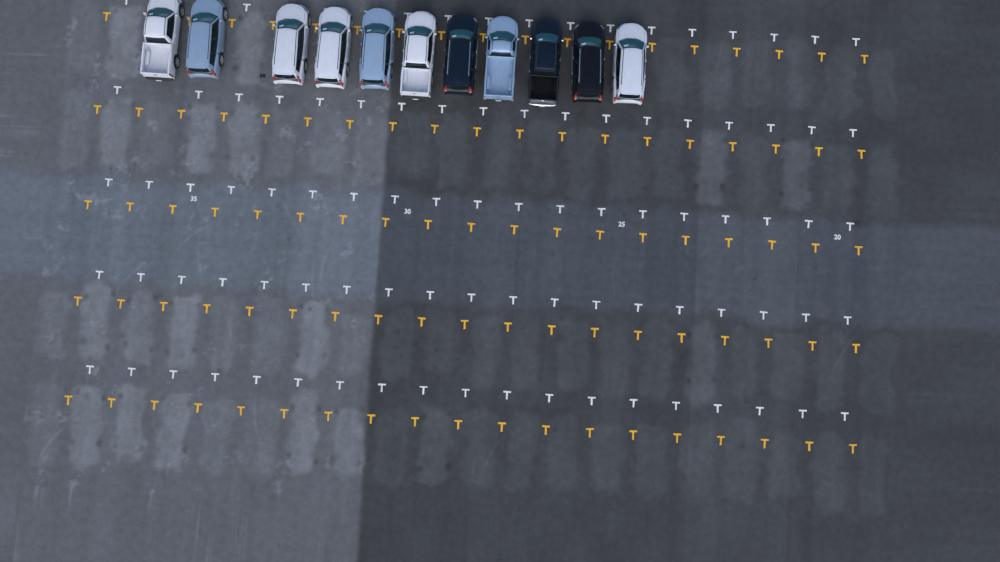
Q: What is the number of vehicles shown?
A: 11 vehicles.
